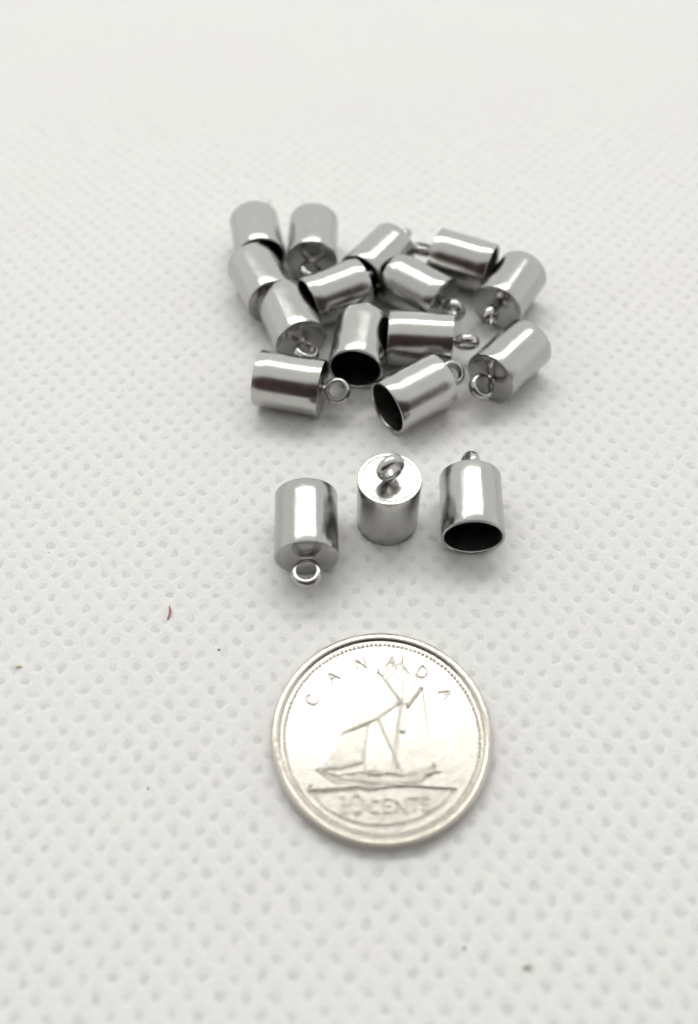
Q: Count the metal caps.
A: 17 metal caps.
